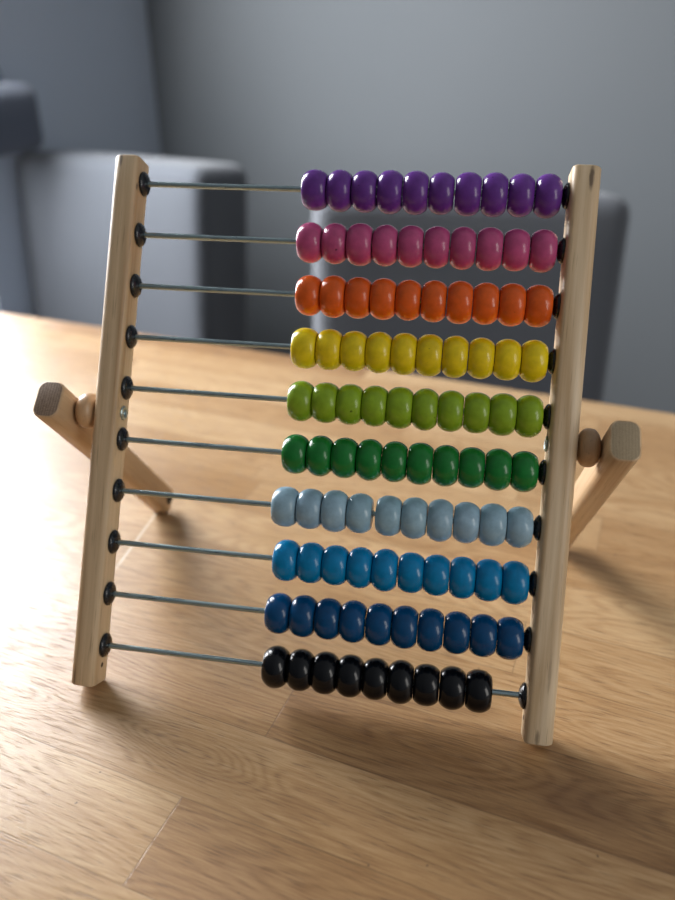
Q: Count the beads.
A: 99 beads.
